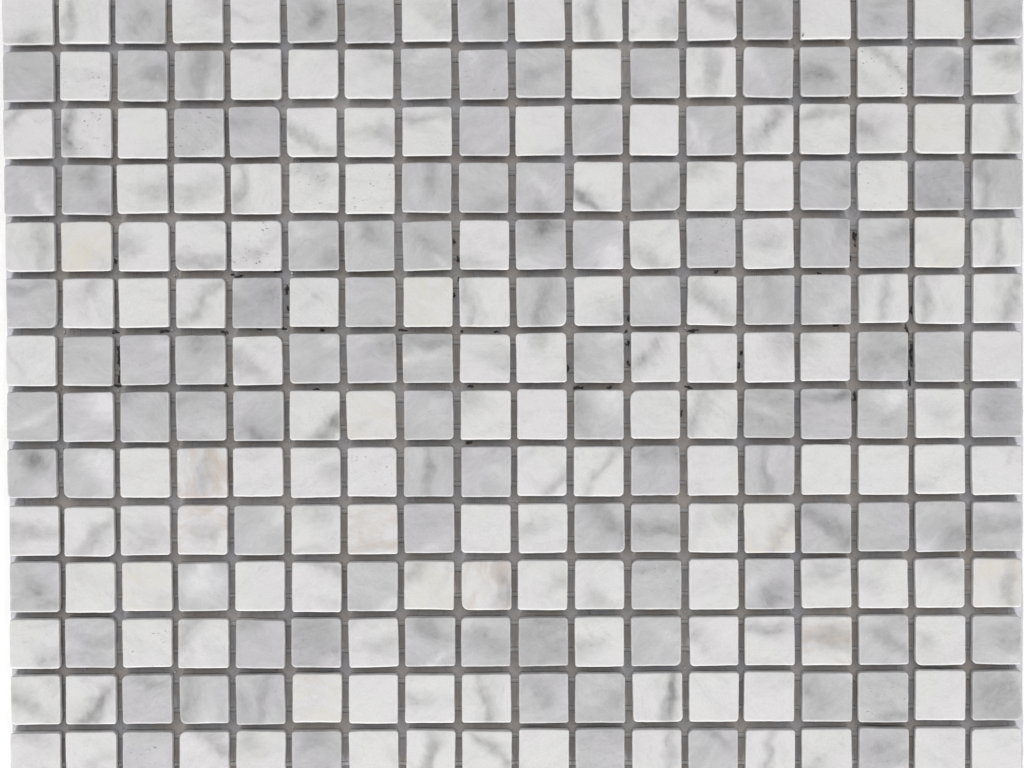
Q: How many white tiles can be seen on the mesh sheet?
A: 145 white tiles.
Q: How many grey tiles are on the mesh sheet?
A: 107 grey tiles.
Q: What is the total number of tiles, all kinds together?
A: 252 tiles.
